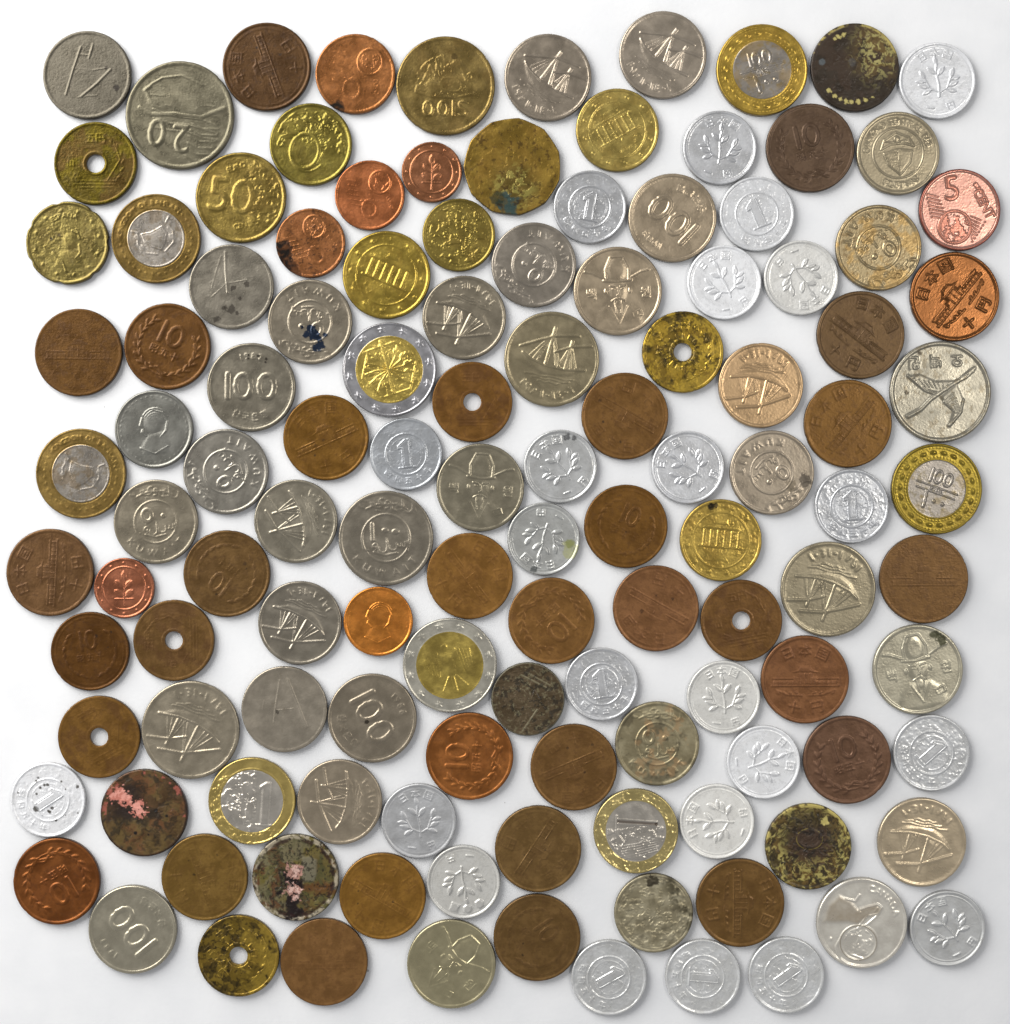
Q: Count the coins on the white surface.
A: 123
